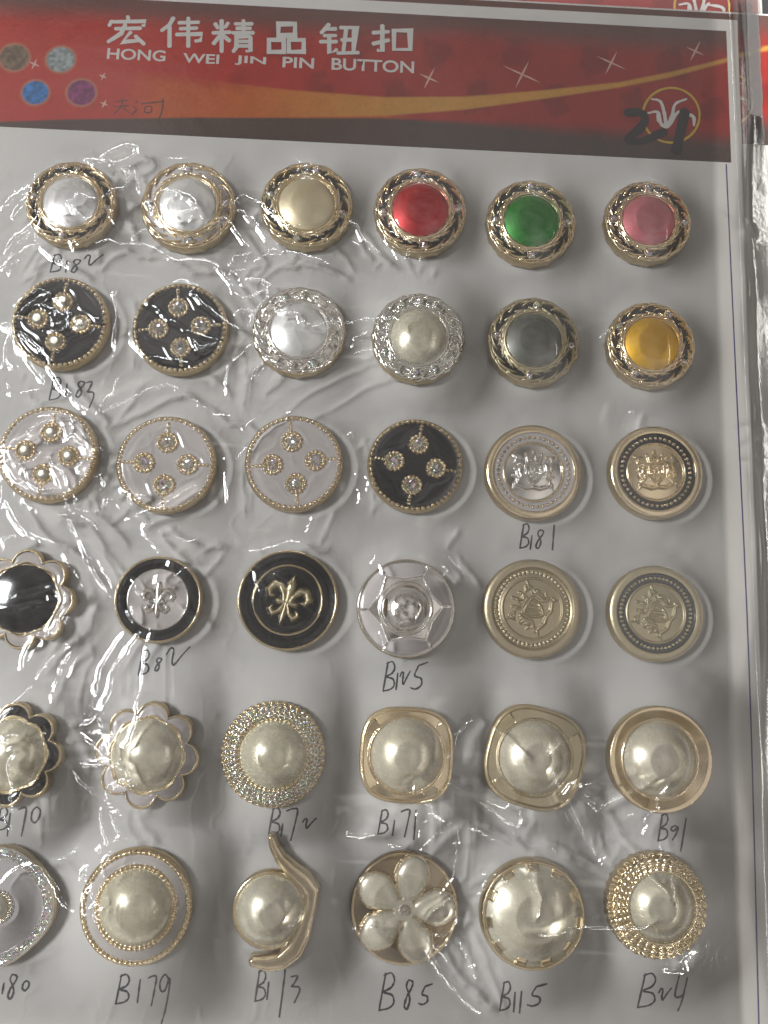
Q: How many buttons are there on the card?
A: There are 36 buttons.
